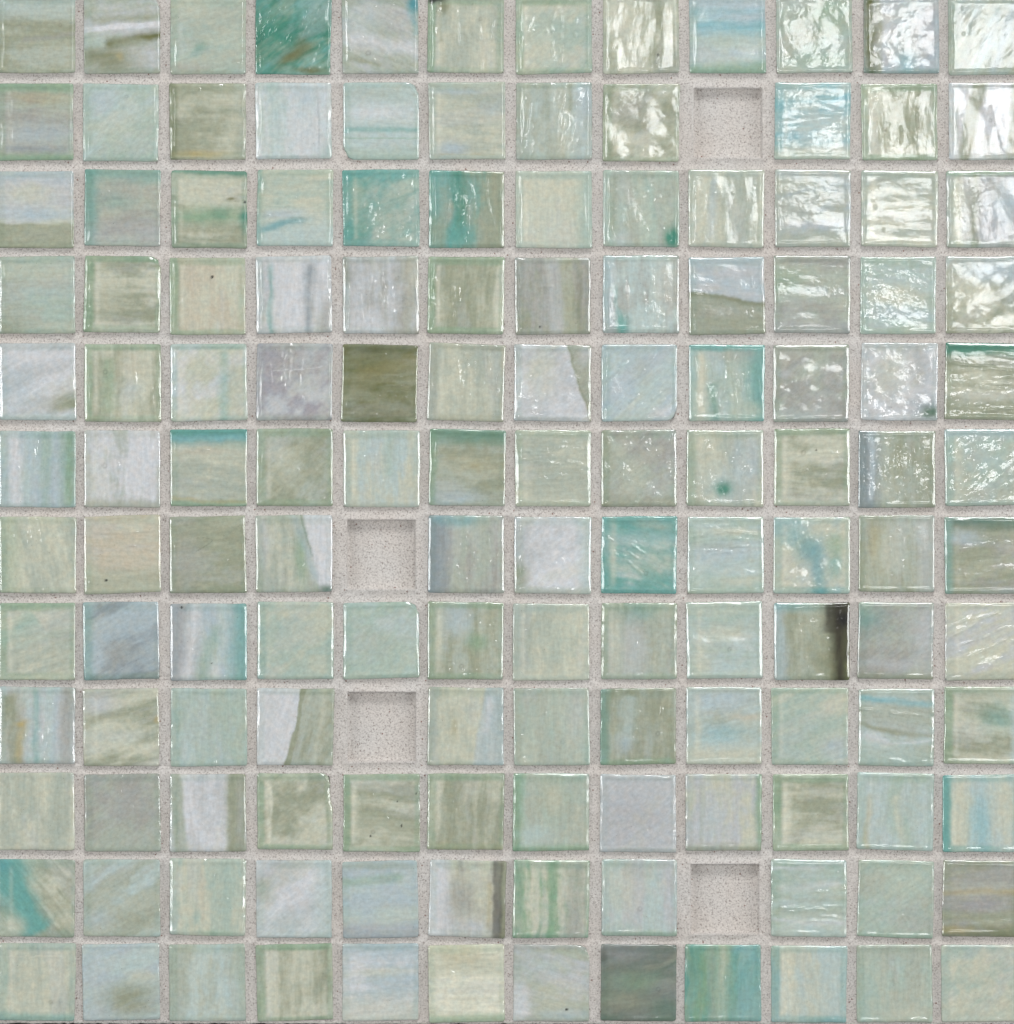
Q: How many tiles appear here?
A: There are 140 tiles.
